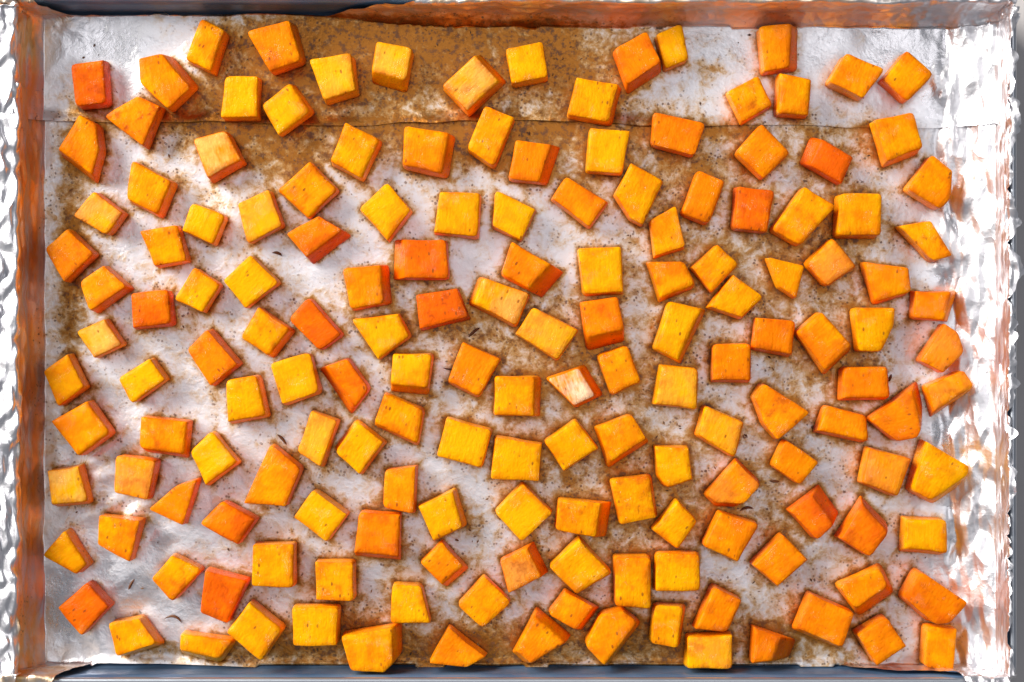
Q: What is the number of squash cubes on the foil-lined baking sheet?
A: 162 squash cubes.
